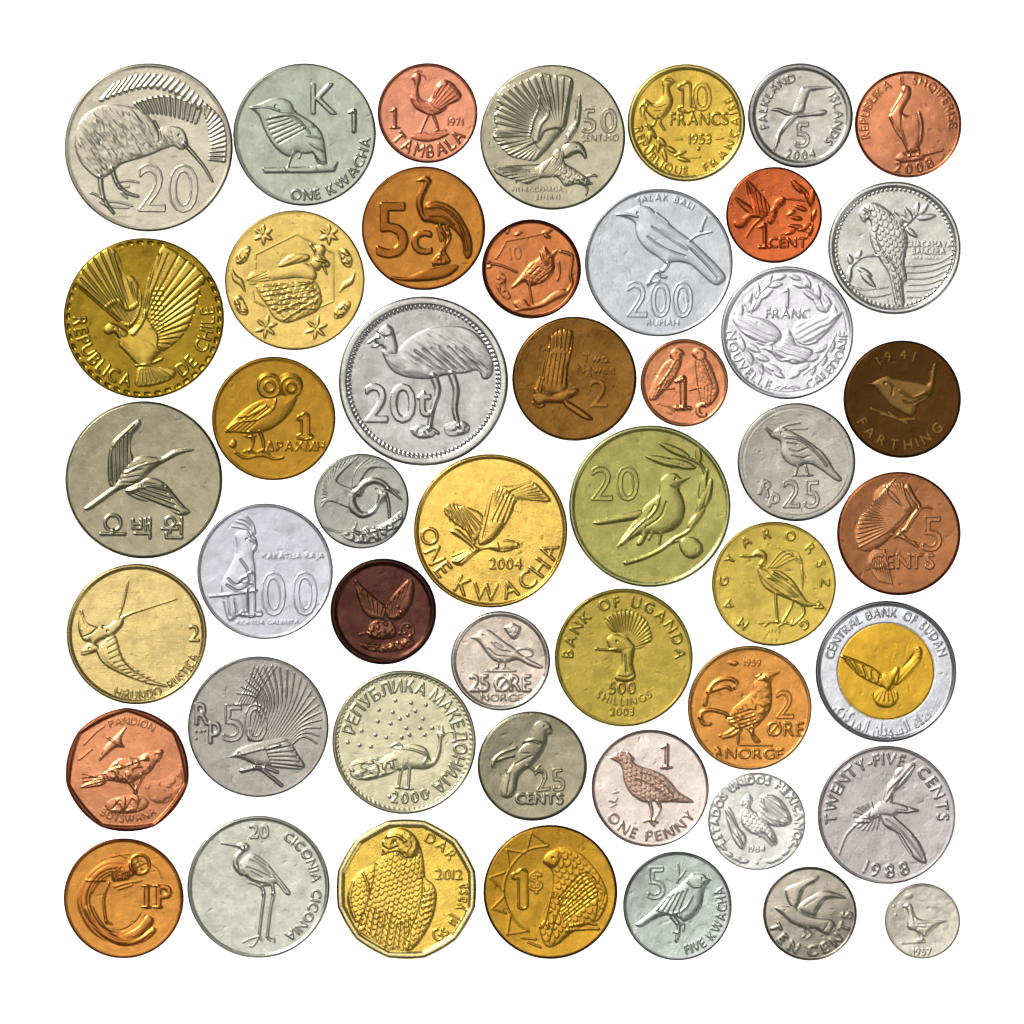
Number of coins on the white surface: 48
